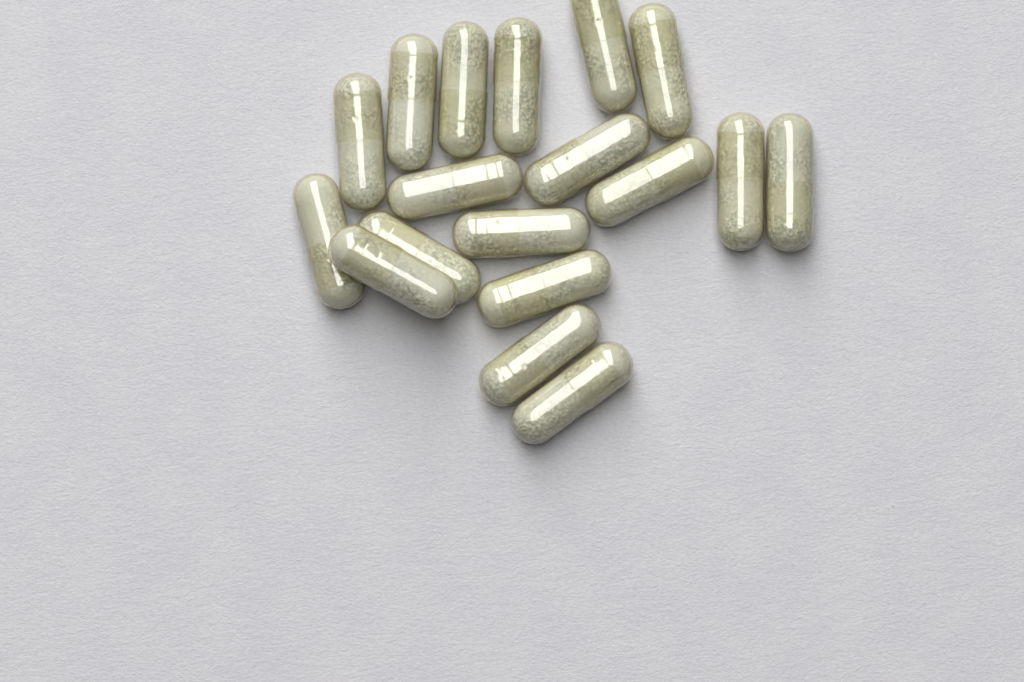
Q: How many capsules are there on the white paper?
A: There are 18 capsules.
